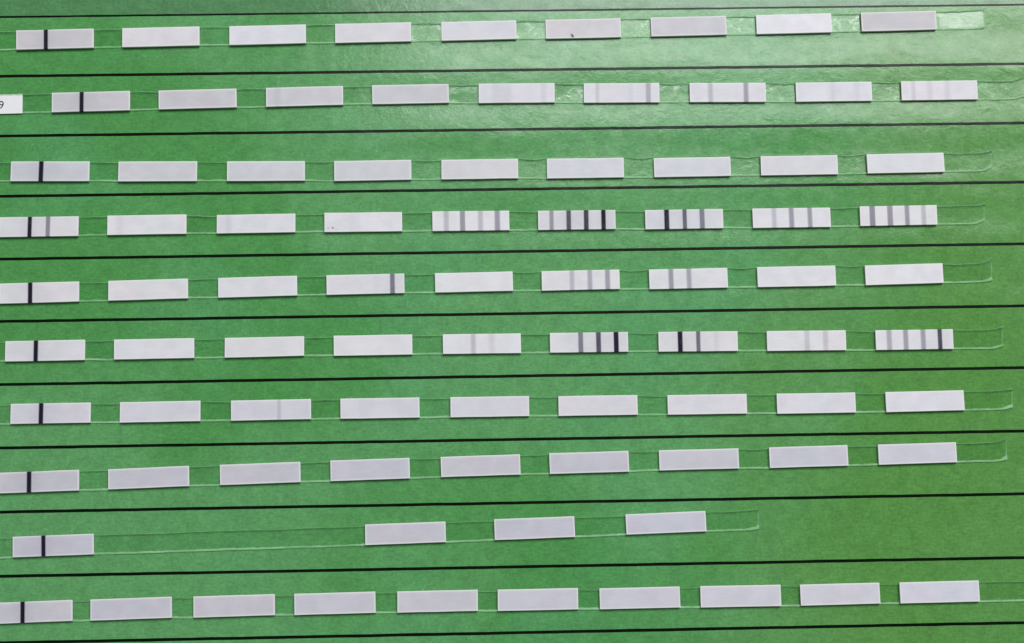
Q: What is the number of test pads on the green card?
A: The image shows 86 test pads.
